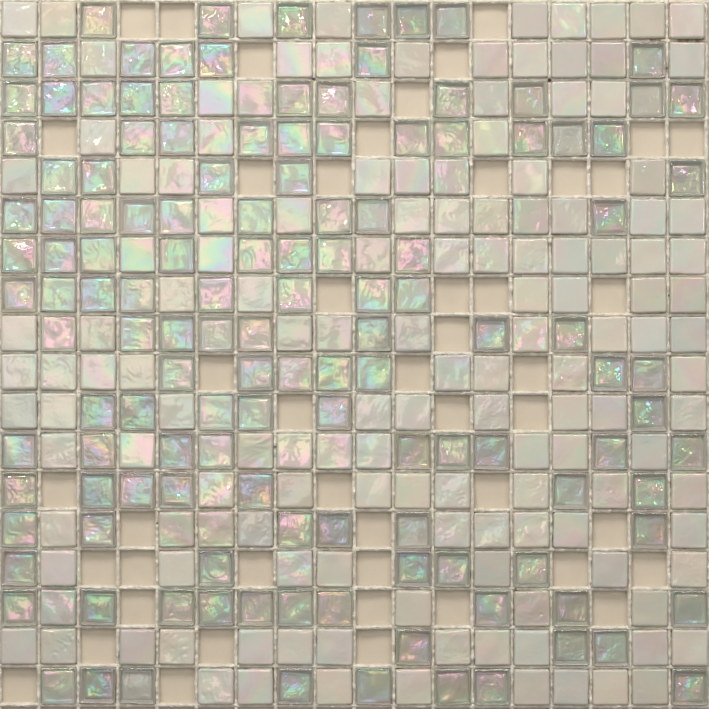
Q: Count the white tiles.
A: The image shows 143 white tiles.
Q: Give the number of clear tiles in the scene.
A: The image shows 134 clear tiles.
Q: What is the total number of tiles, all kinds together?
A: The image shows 277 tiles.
